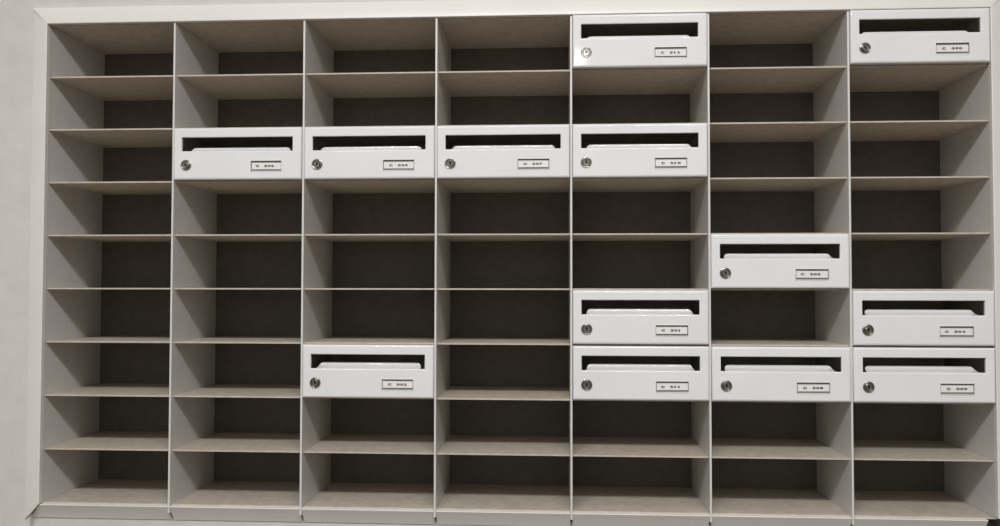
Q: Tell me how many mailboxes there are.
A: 13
